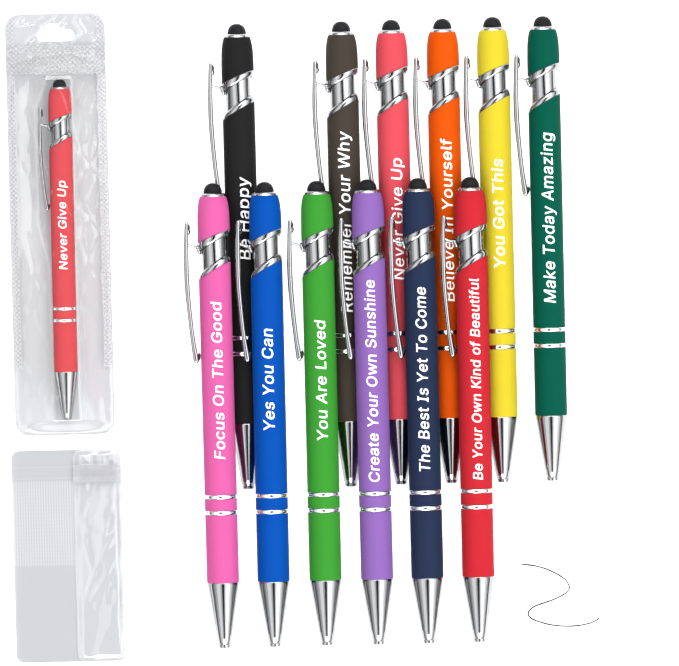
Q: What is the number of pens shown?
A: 13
